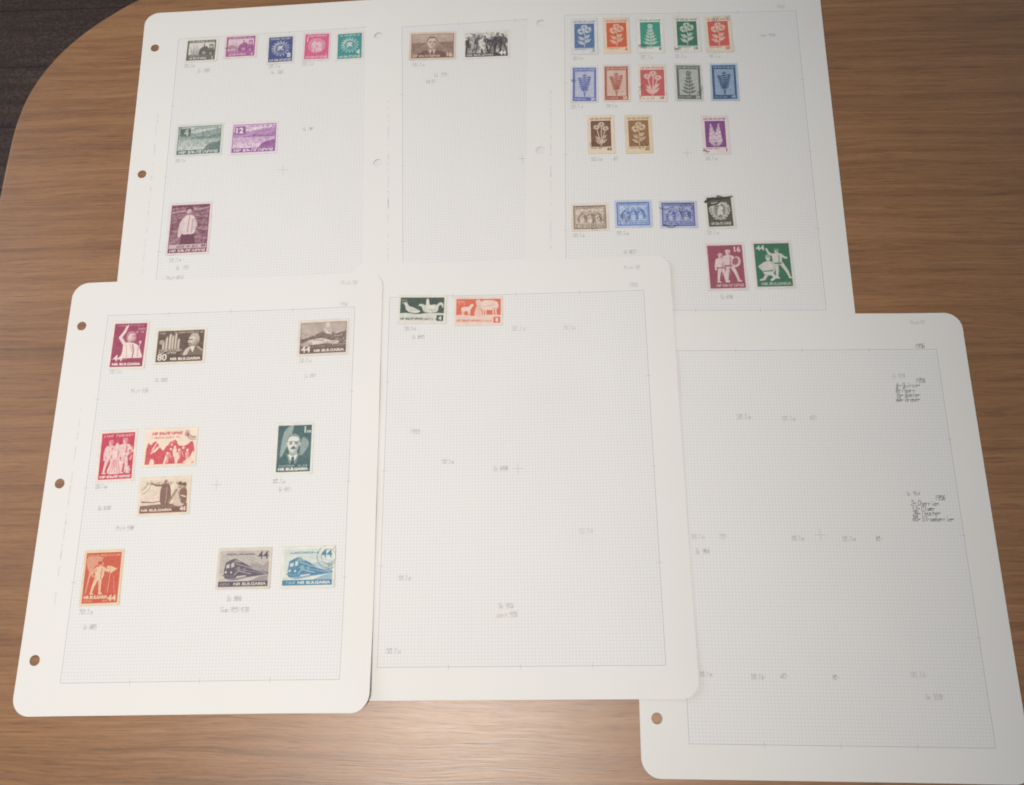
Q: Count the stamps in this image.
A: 41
